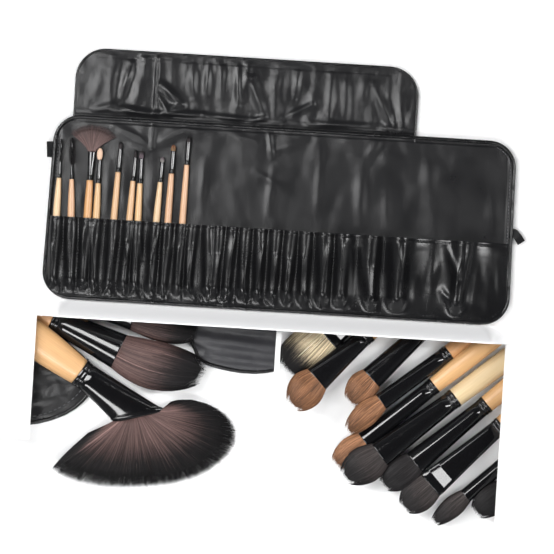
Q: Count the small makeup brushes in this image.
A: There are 10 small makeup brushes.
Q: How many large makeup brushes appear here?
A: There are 13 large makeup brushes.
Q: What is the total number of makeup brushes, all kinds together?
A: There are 23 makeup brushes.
